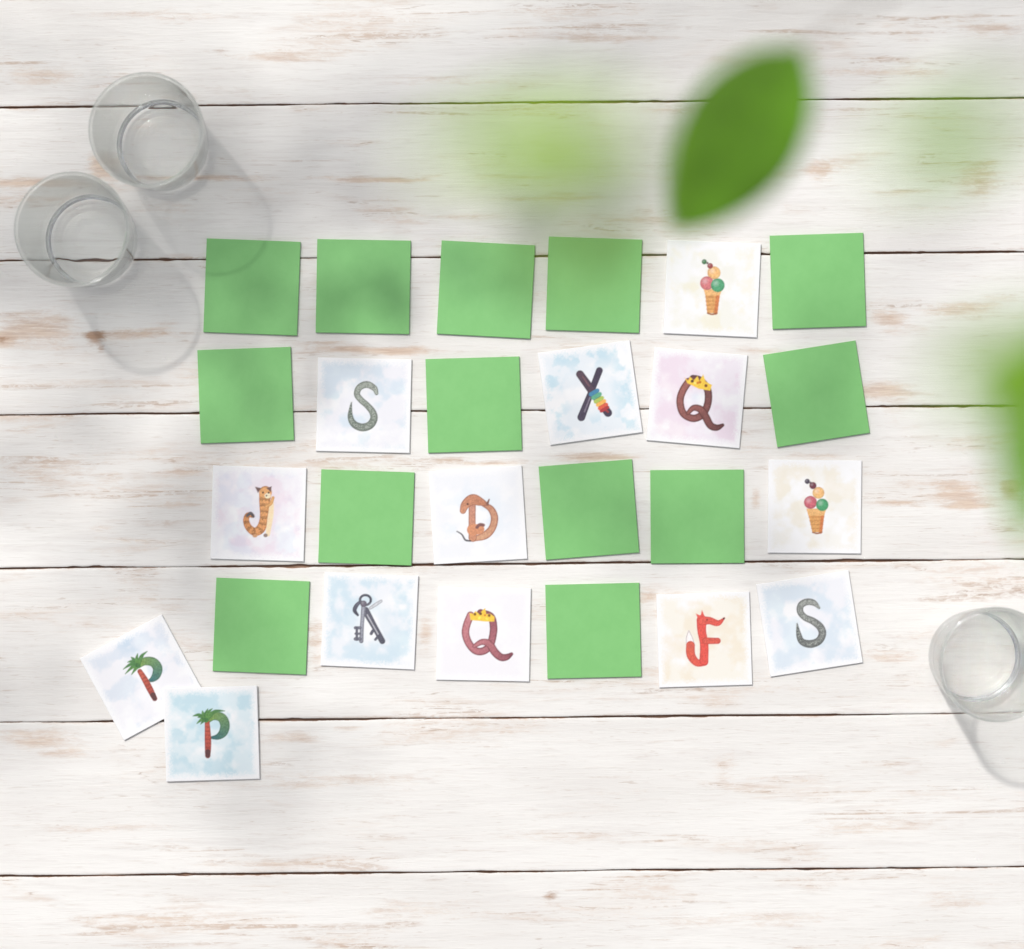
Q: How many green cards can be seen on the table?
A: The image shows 13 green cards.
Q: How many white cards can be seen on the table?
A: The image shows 13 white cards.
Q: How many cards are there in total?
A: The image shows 26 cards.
